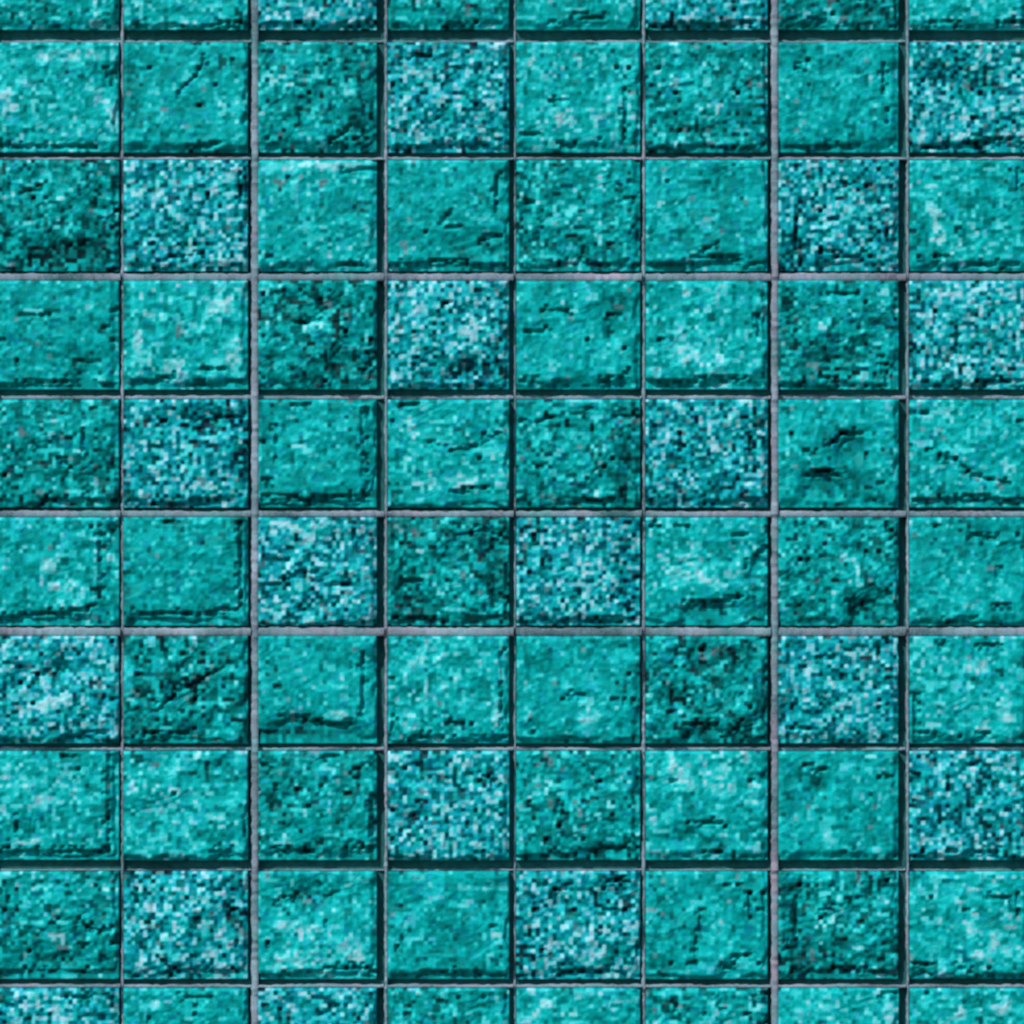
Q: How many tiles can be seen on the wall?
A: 80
